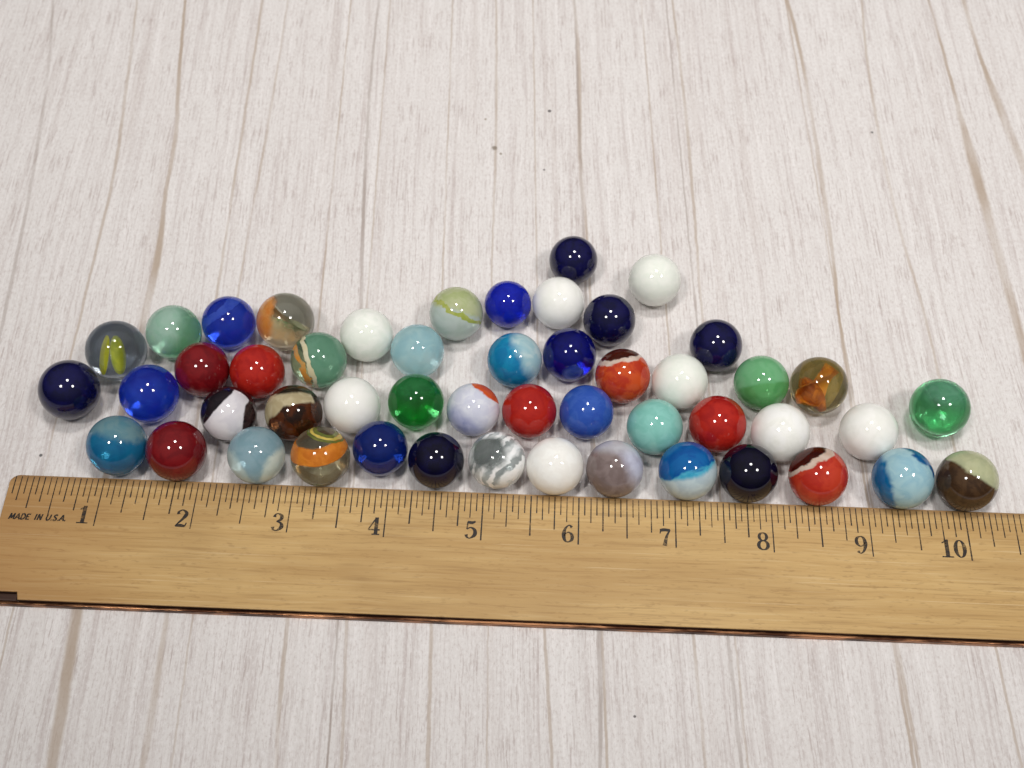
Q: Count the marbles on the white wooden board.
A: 50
